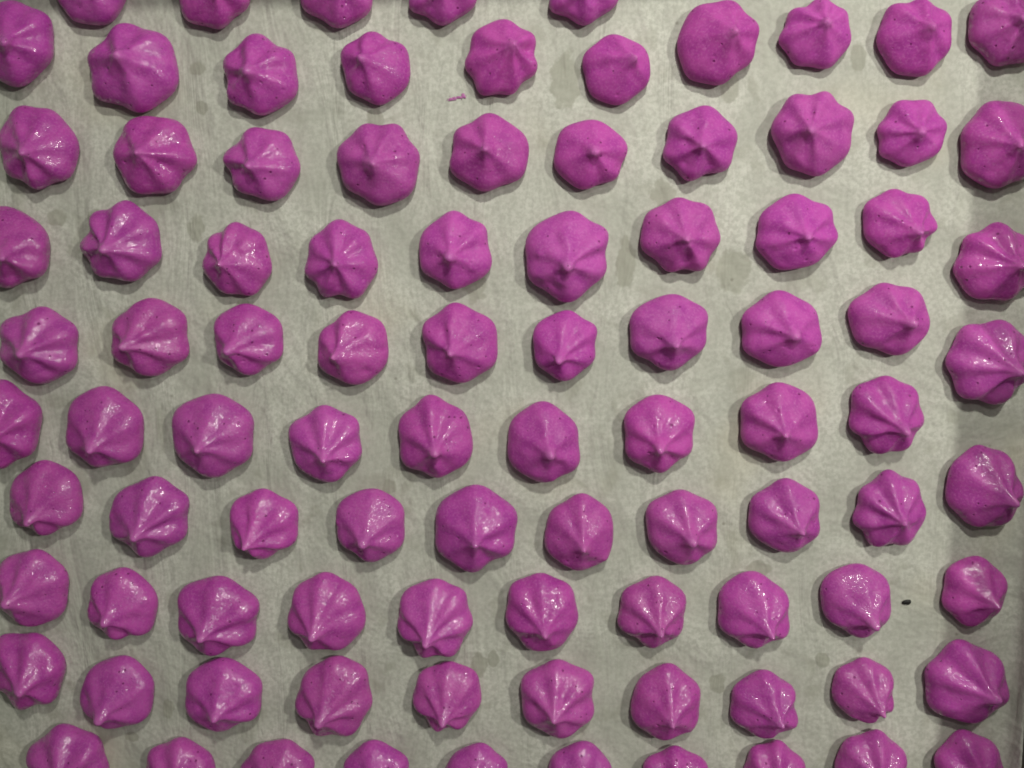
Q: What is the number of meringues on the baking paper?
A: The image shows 94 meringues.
